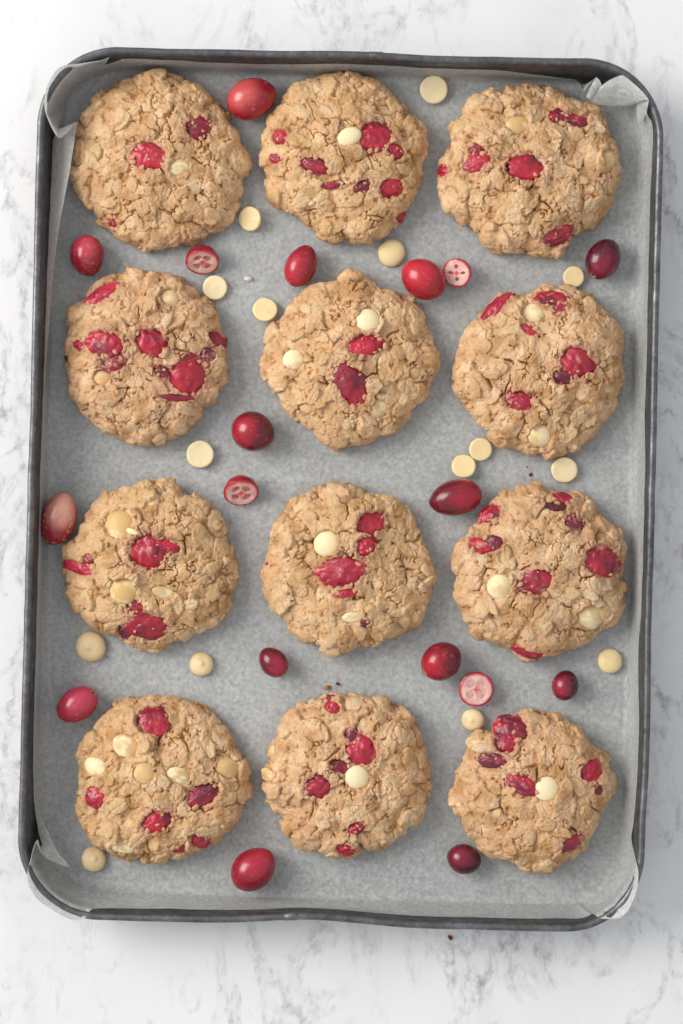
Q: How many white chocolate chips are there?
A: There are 15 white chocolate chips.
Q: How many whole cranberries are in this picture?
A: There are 14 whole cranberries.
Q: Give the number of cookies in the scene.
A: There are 12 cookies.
